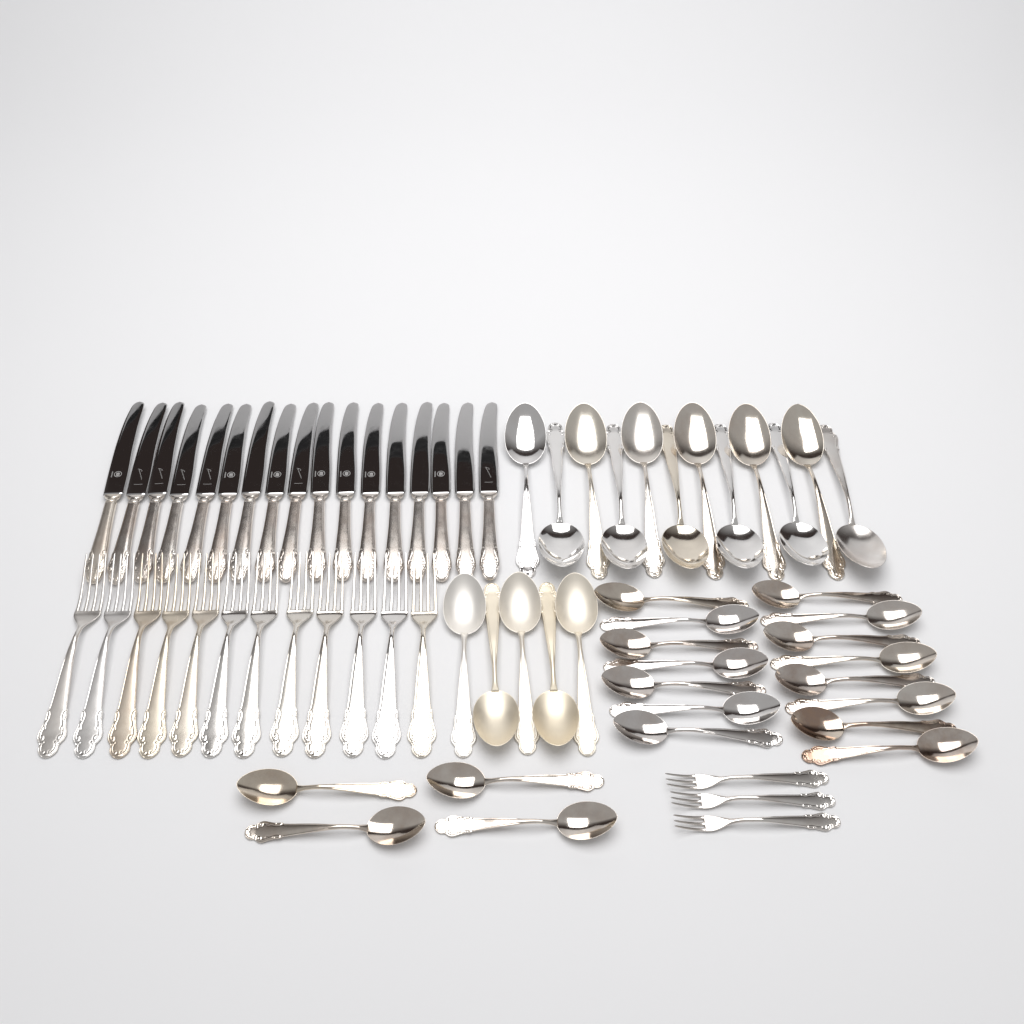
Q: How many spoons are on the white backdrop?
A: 36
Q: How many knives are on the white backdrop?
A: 17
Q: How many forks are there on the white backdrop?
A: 15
